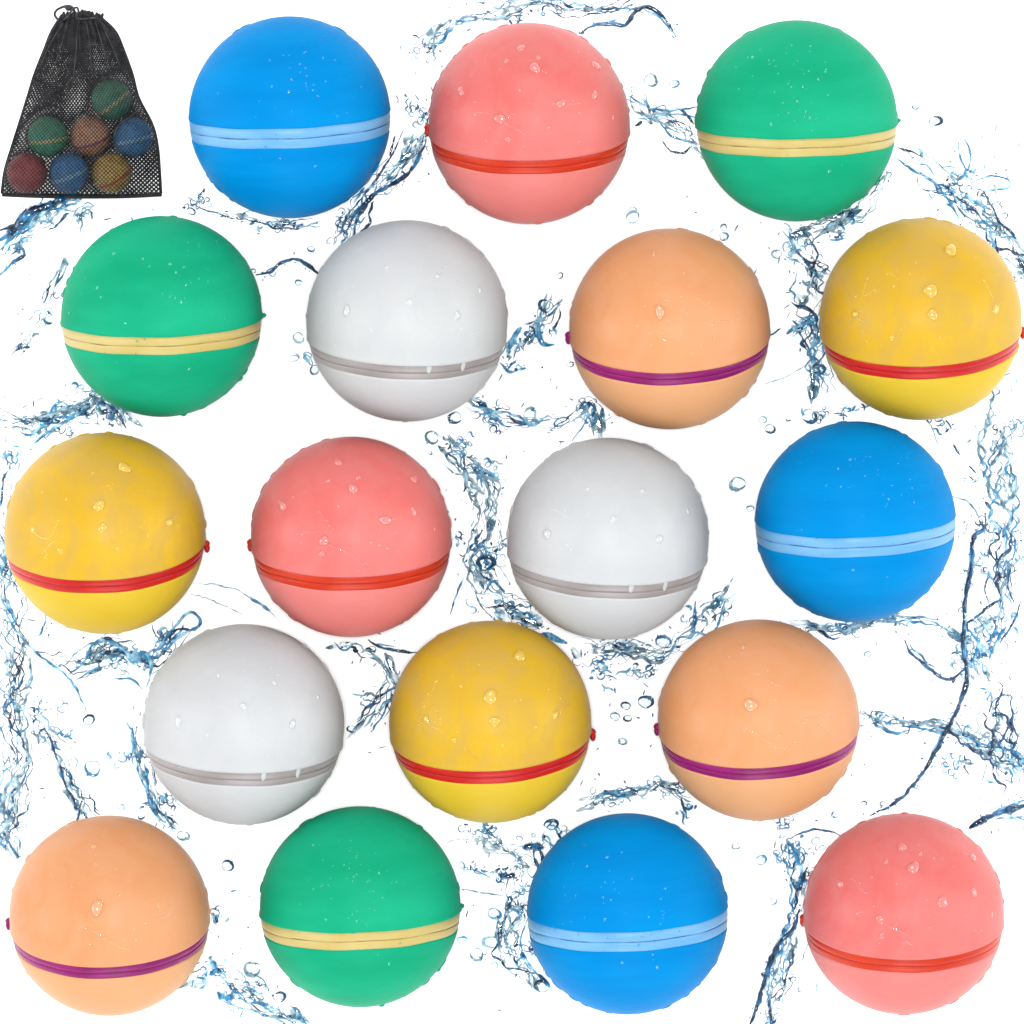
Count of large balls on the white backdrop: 18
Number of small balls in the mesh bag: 7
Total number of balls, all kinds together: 25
